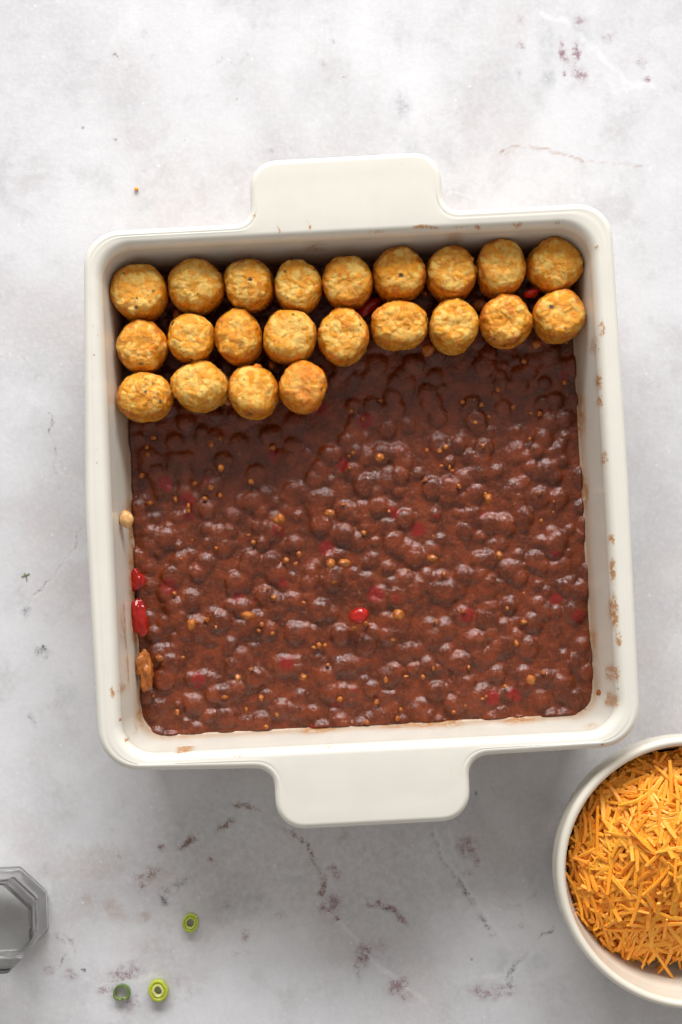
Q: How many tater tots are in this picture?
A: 22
